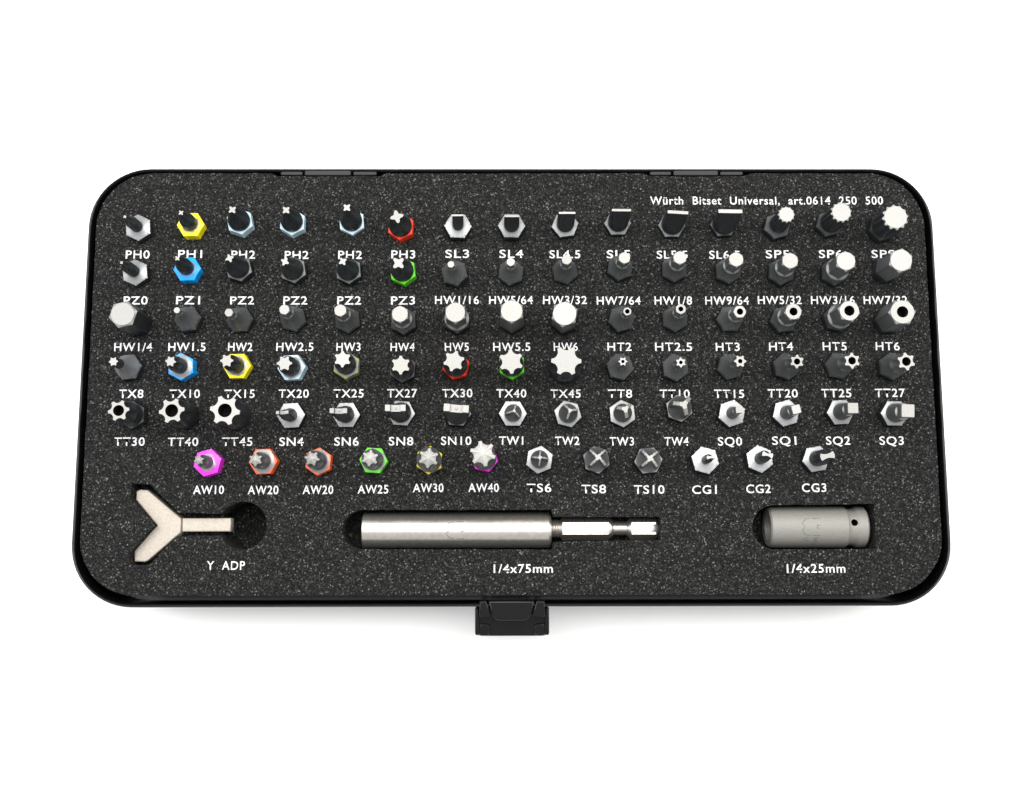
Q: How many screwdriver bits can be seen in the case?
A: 87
